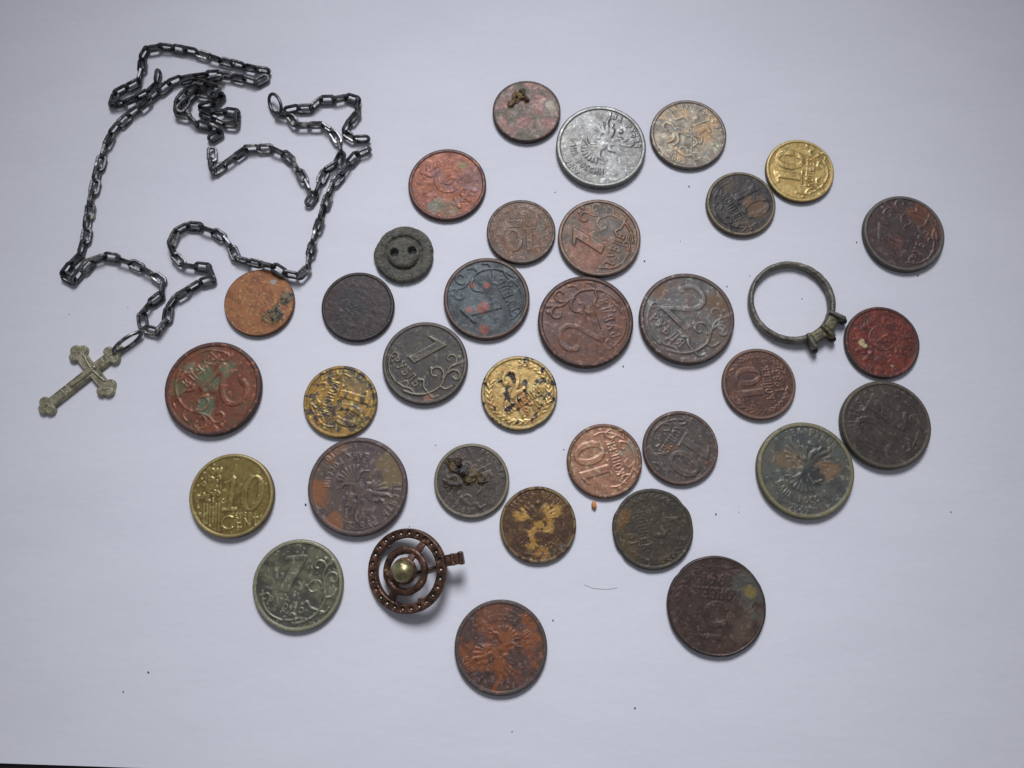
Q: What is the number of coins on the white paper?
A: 32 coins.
